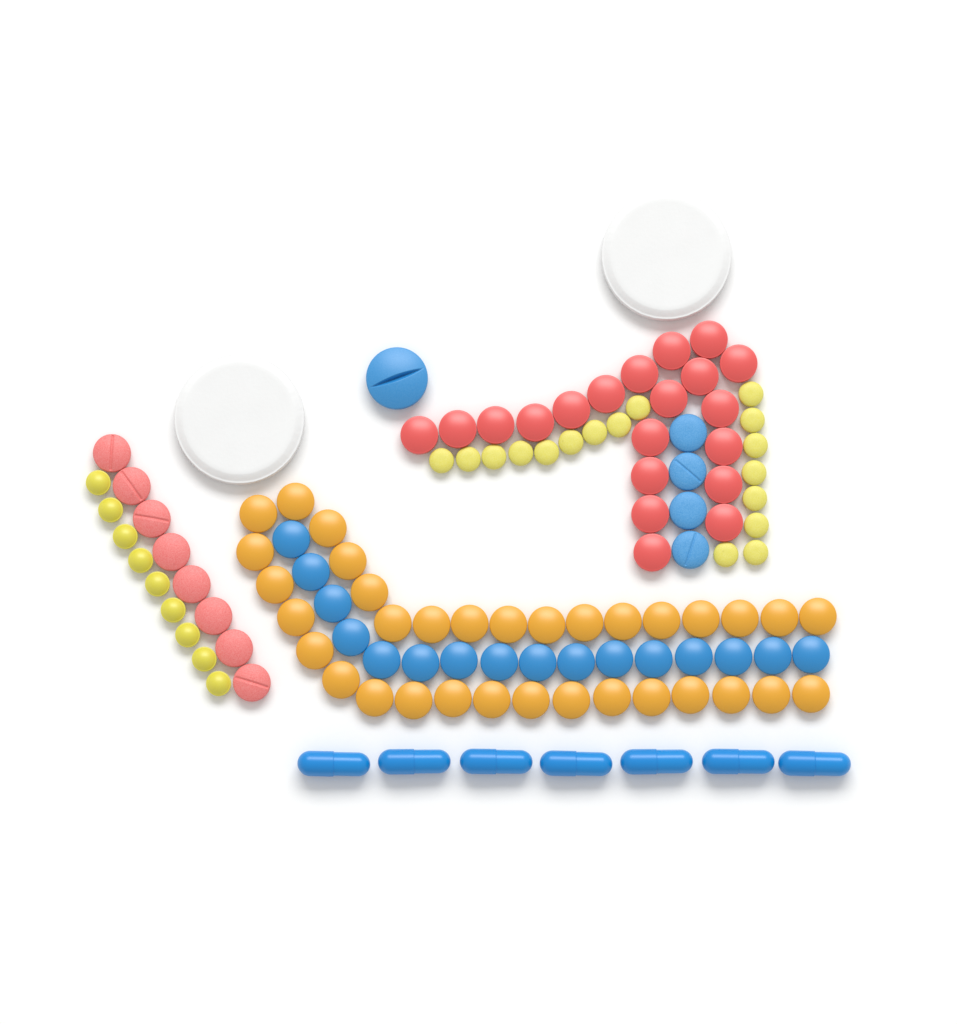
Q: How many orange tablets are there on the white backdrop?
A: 34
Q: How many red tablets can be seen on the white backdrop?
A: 28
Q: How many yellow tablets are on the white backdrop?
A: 26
